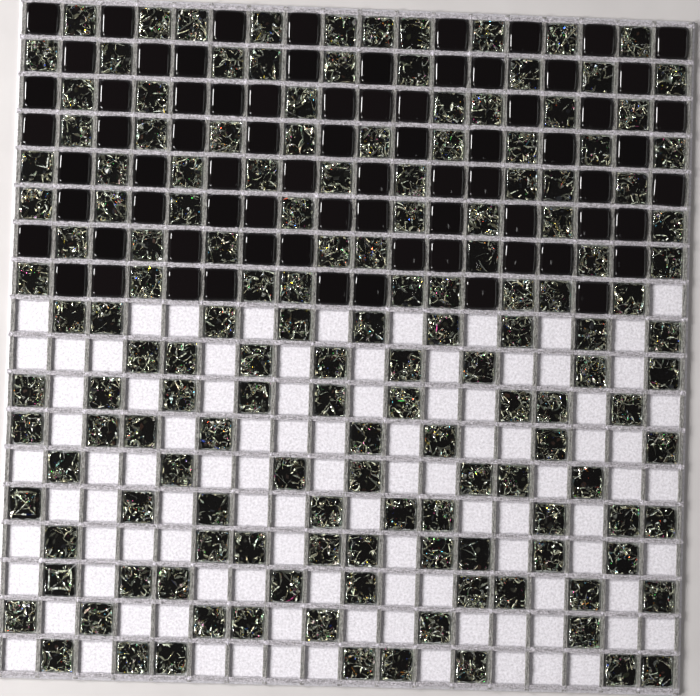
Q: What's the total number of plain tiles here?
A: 74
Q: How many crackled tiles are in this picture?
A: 152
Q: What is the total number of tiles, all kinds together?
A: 226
